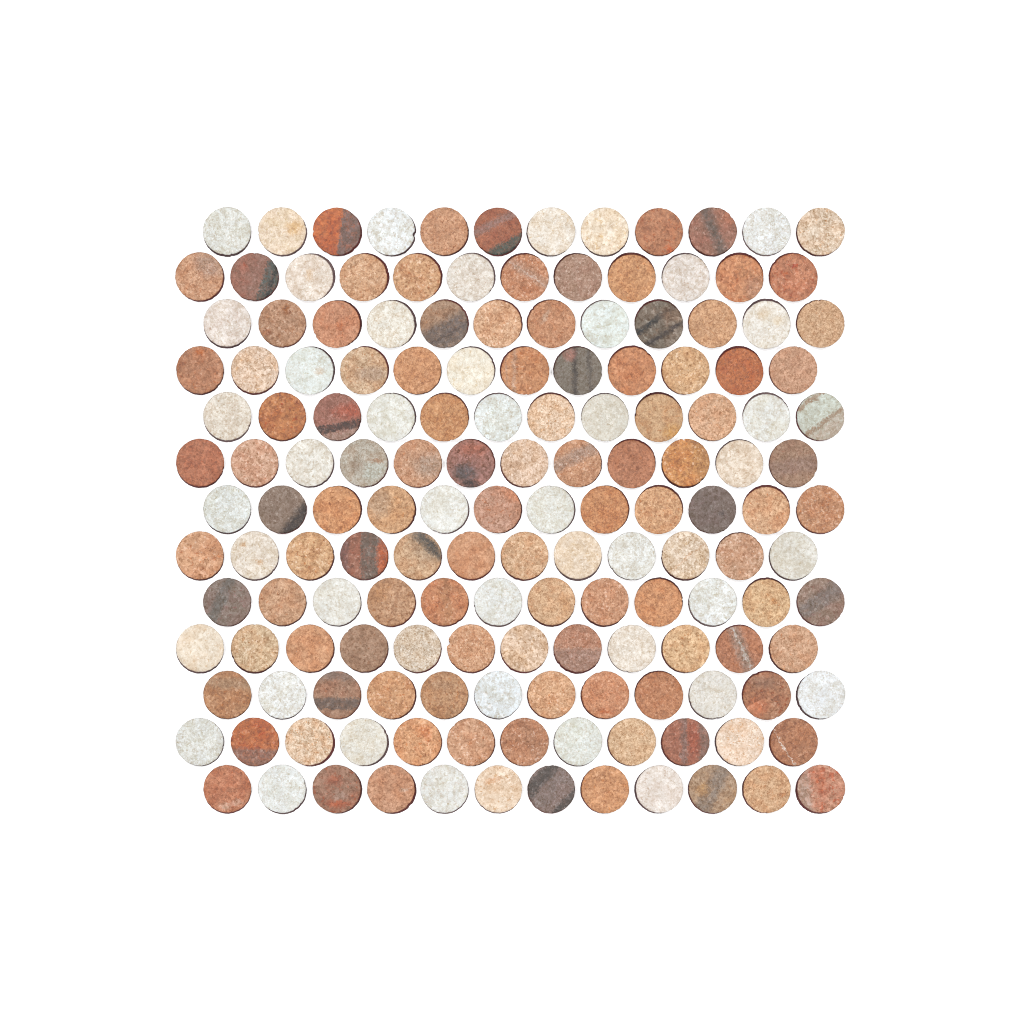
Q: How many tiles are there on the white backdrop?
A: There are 156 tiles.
